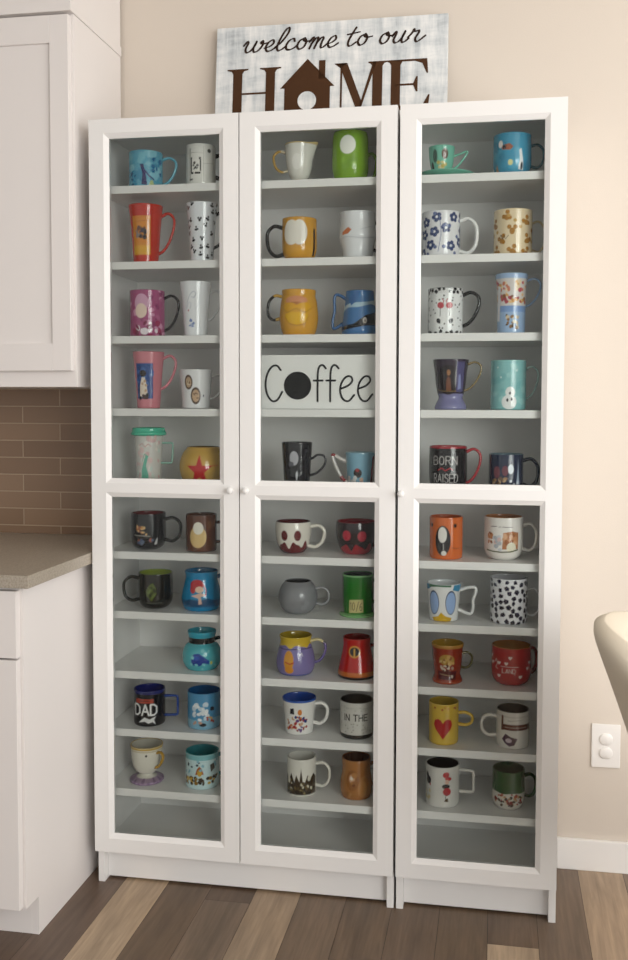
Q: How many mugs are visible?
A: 57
